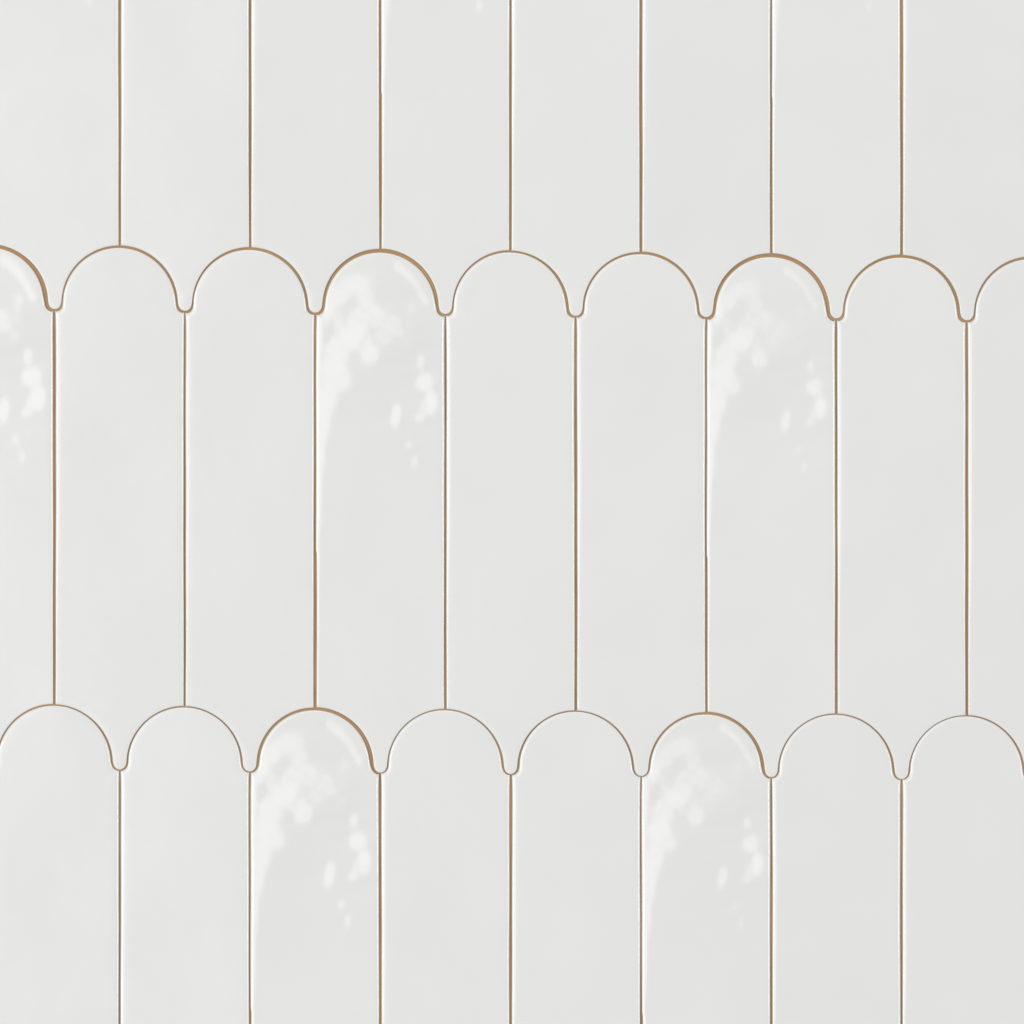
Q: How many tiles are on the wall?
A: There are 25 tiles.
